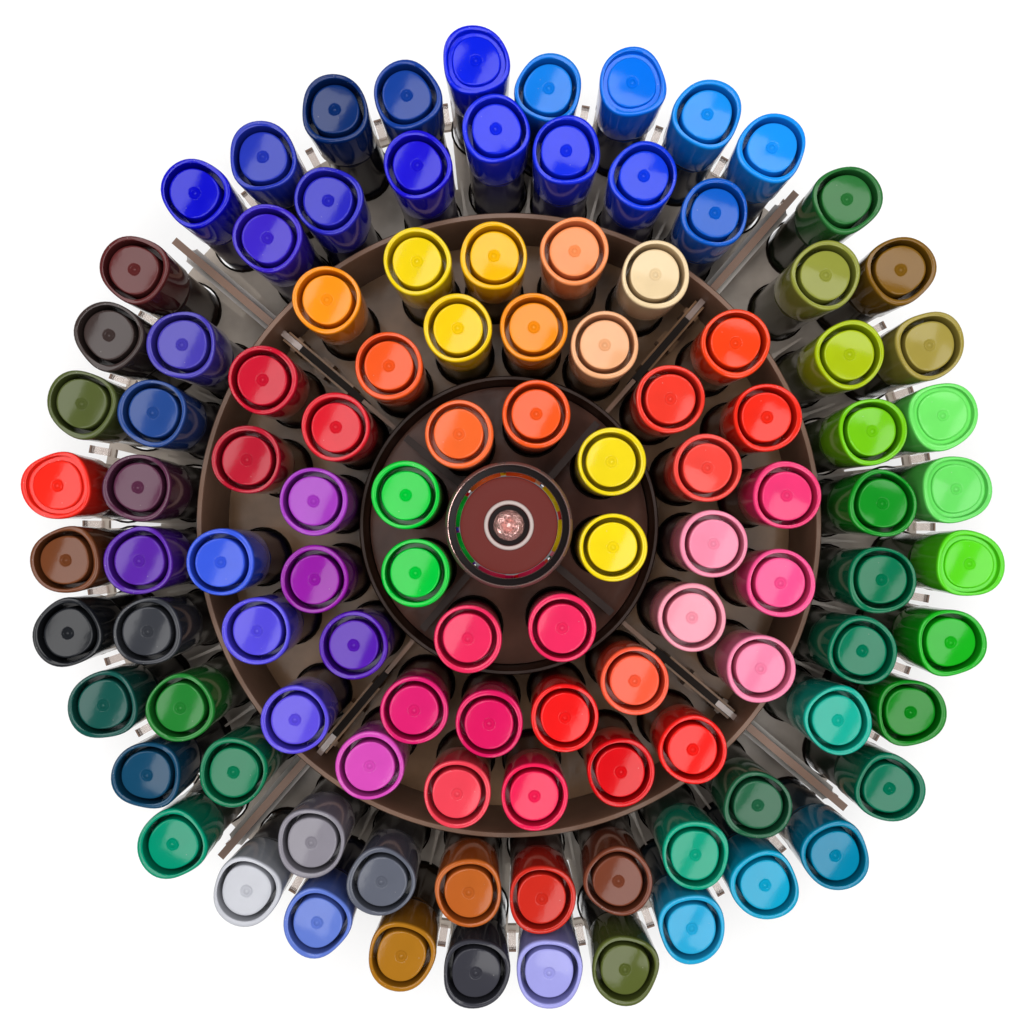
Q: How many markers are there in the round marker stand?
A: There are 108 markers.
